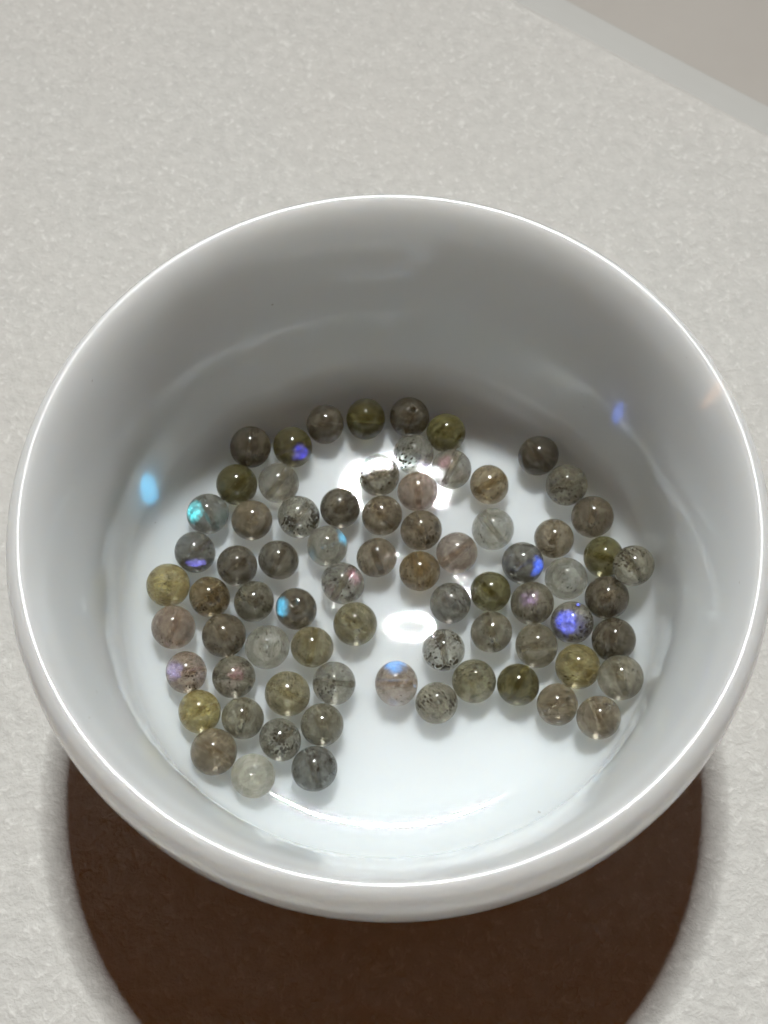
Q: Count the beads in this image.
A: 73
